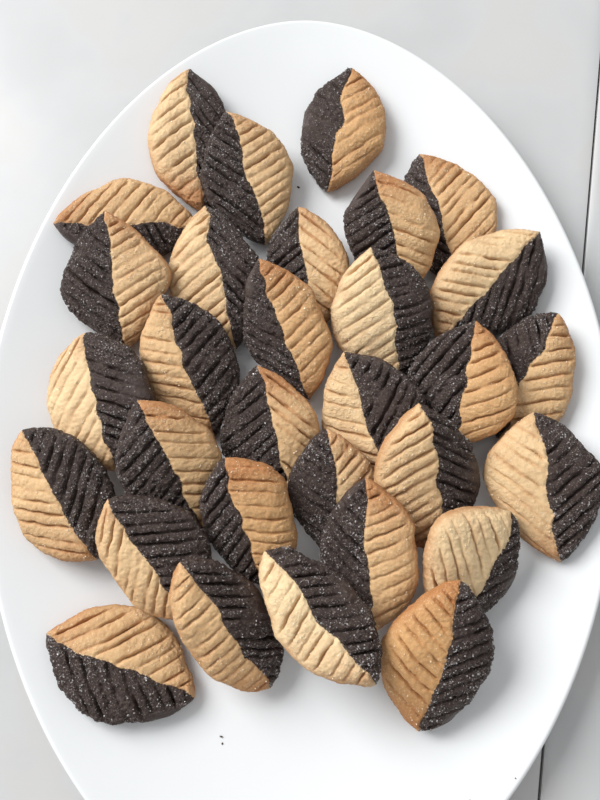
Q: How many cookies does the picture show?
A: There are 31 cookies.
